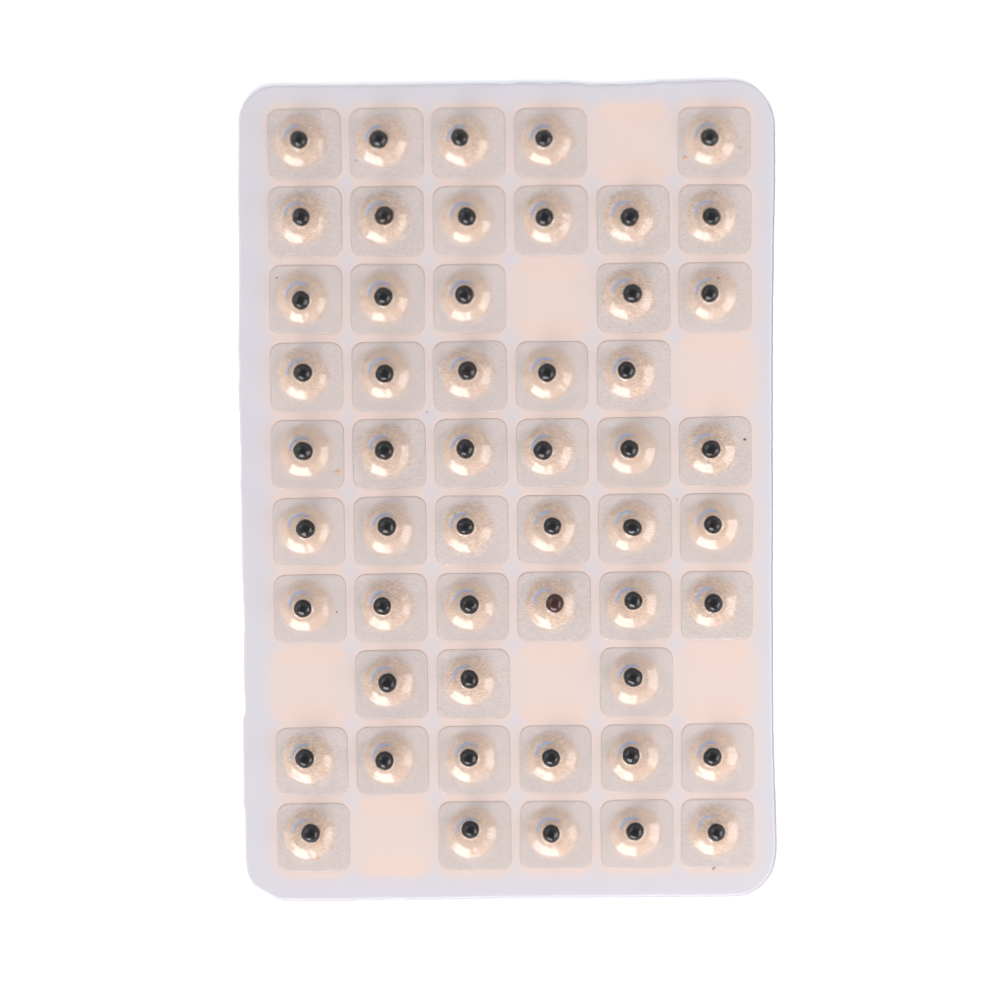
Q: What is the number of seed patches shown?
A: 53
